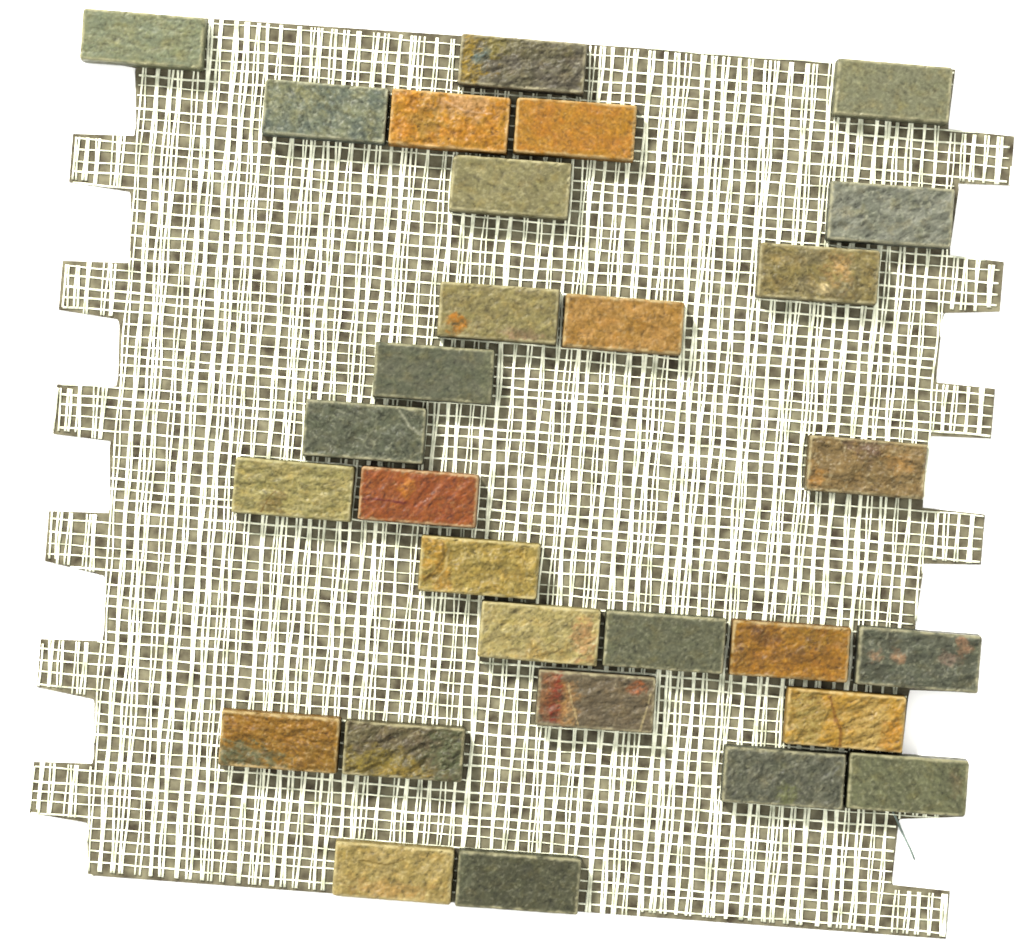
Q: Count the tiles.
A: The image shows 29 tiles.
